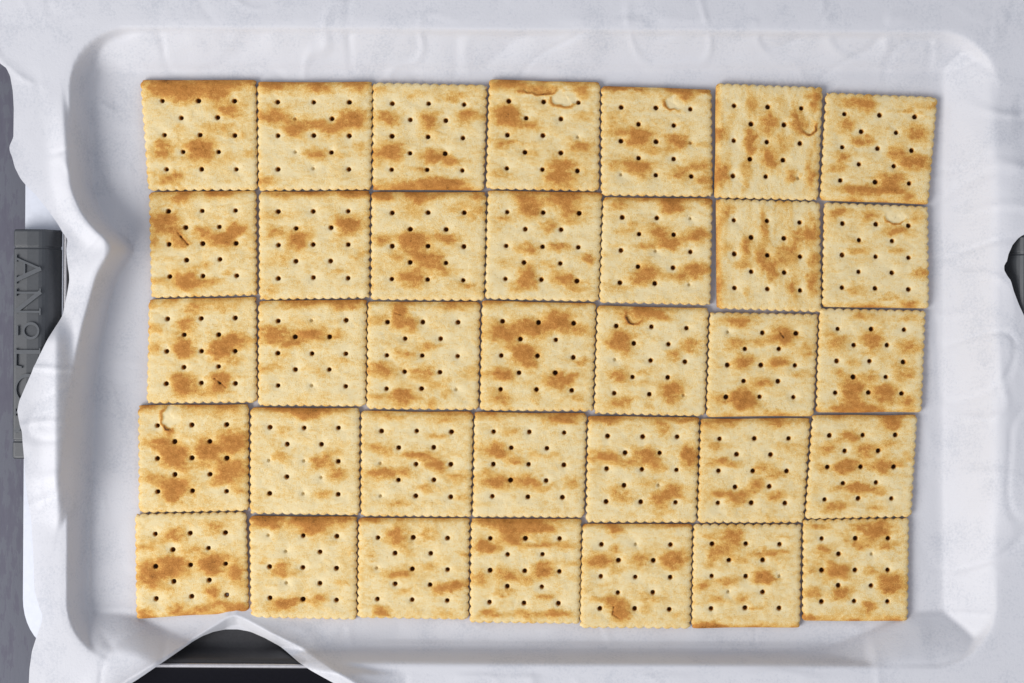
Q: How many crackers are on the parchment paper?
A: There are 35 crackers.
